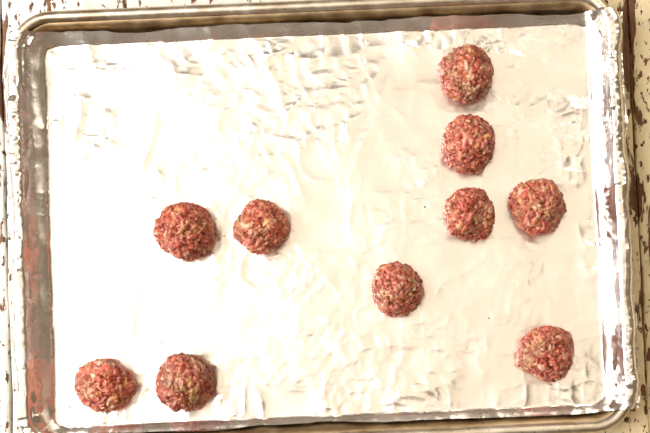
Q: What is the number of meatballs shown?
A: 10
